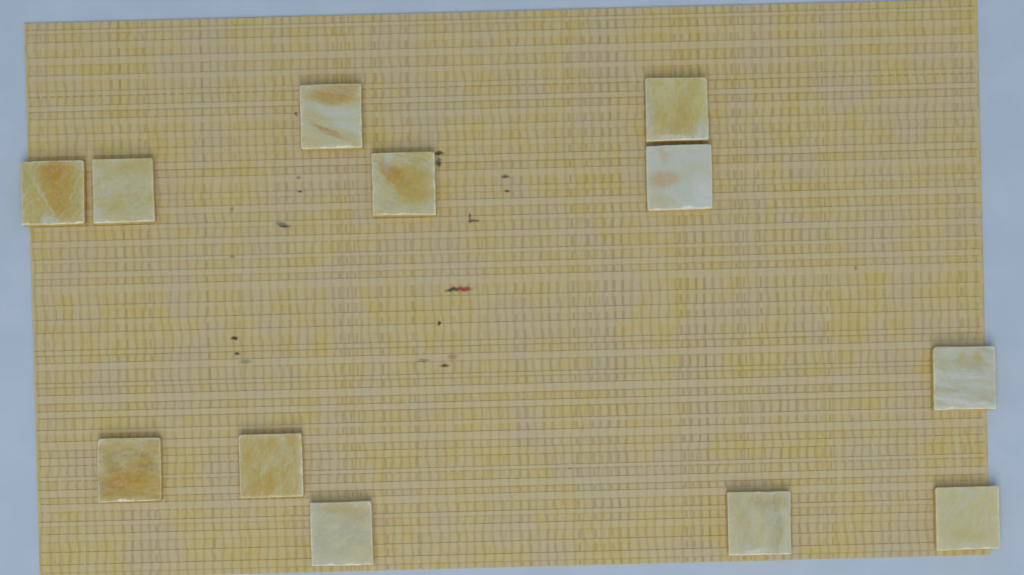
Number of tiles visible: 12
